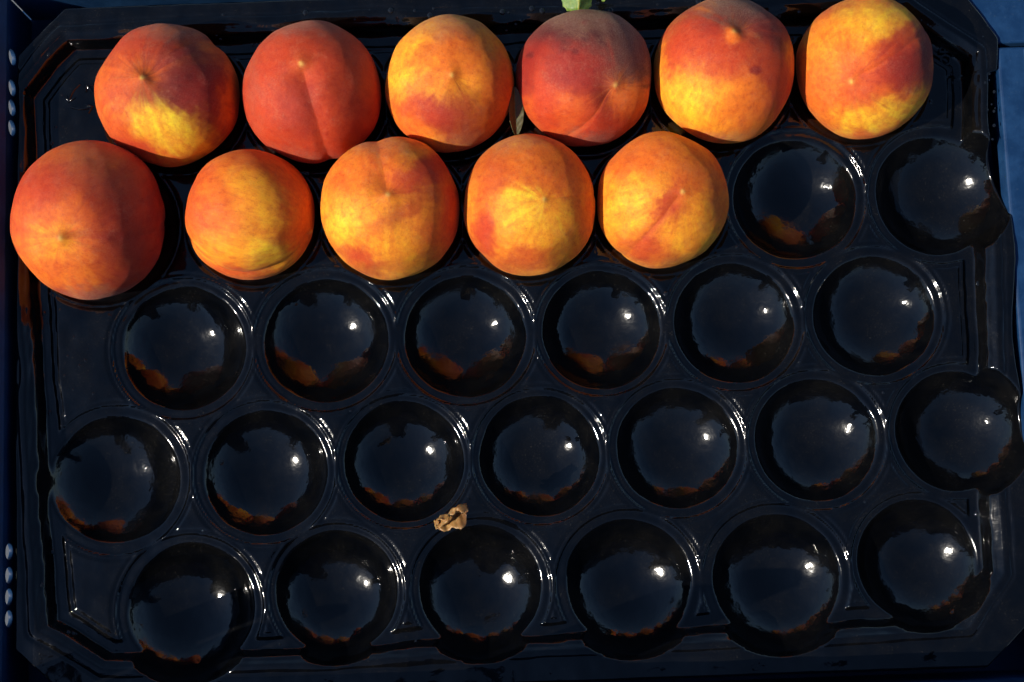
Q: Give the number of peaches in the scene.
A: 11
